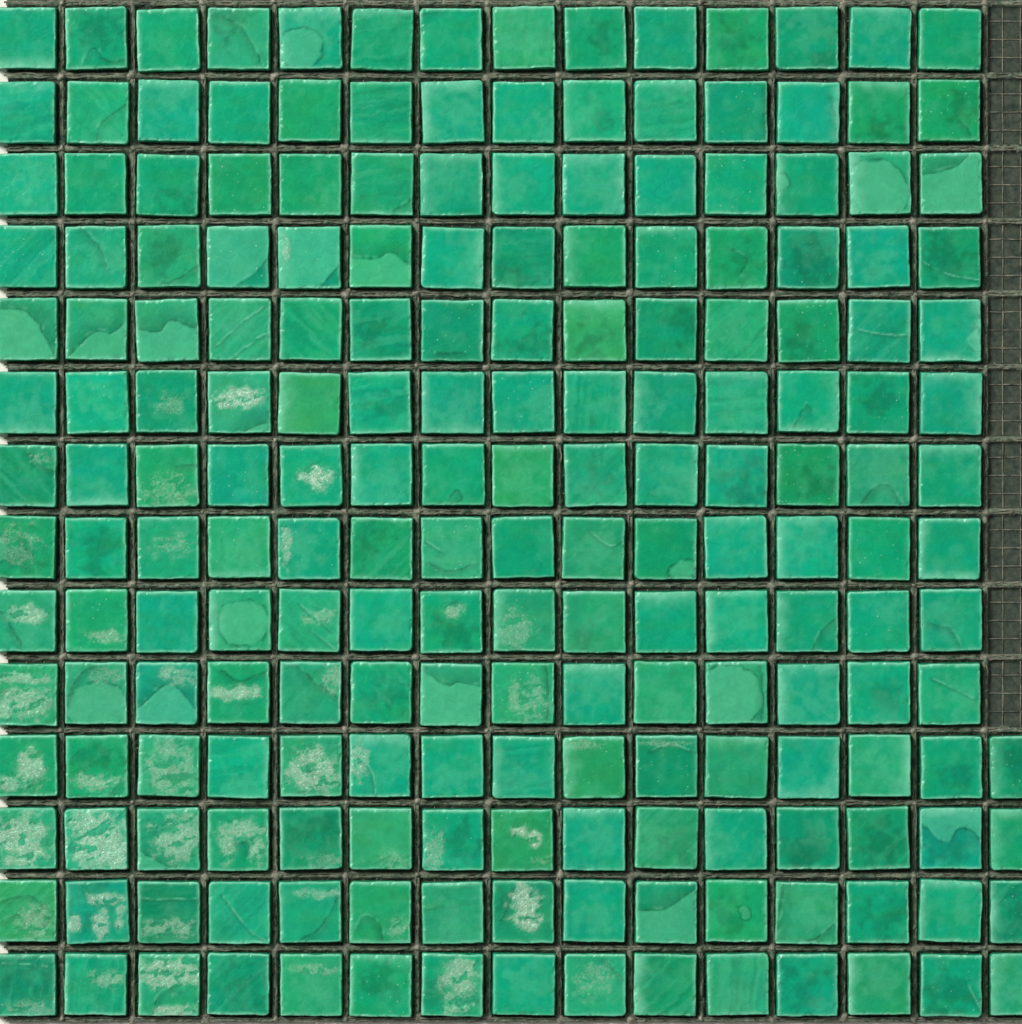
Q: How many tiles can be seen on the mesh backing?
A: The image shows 200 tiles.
